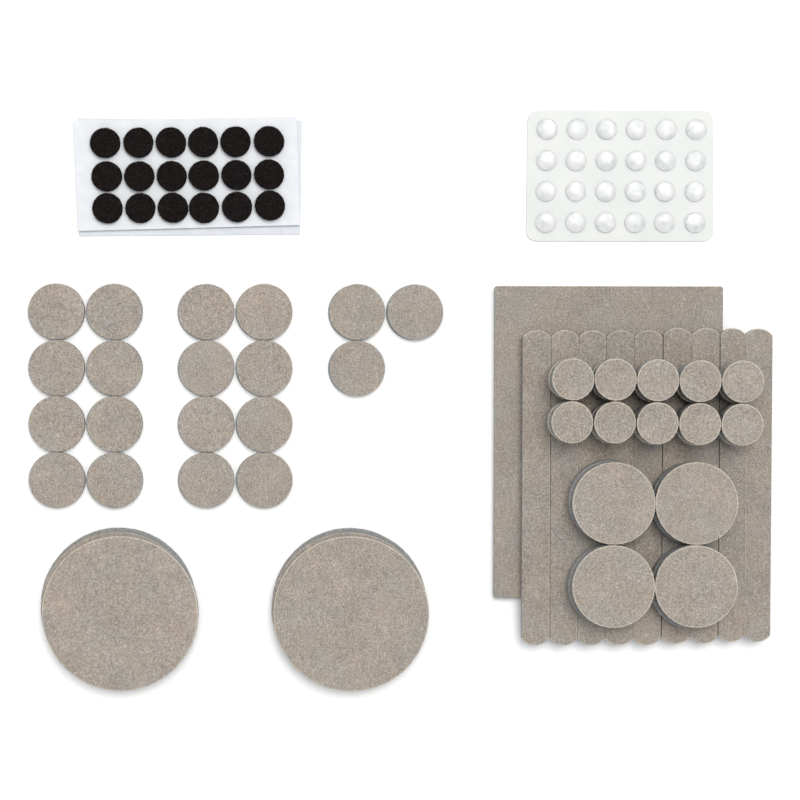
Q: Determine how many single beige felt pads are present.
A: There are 19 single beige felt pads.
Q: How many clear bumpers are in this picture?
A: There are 24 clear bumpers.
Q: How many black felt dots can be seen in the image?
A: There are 18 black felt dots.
